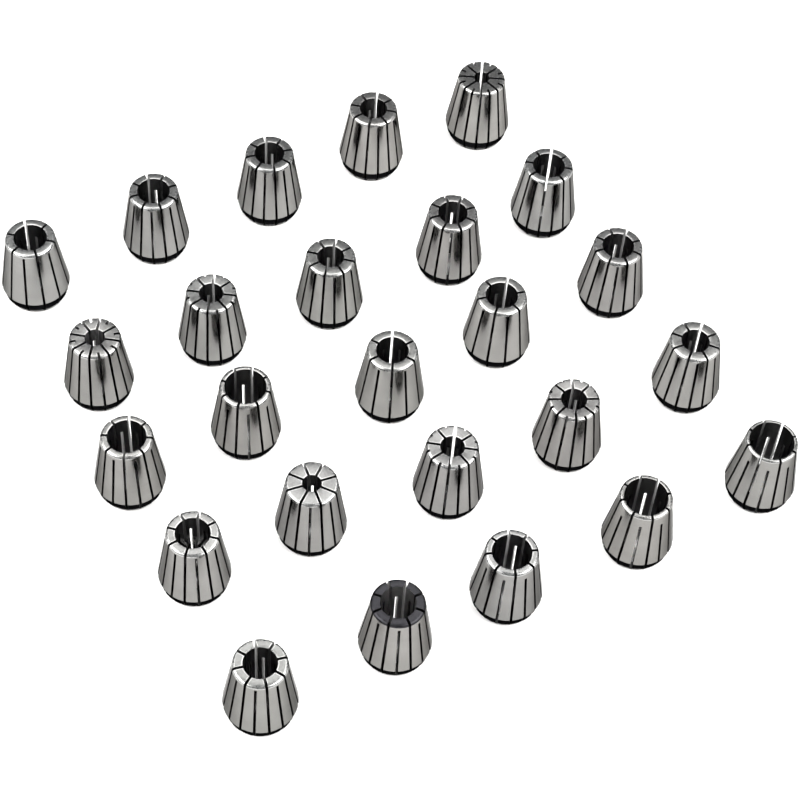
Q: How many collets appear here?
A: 25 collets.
